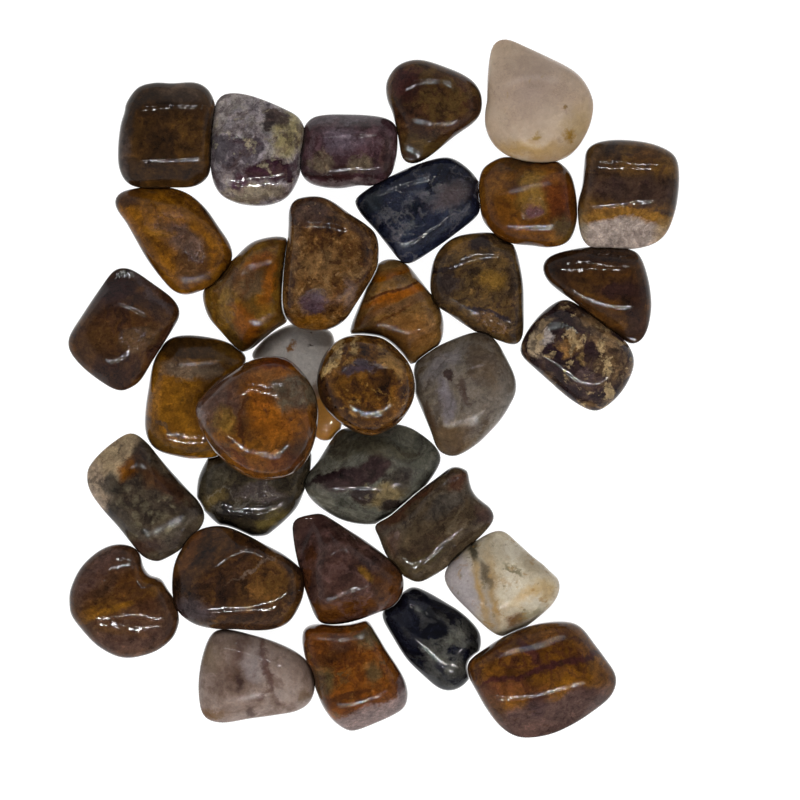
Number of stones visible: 33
